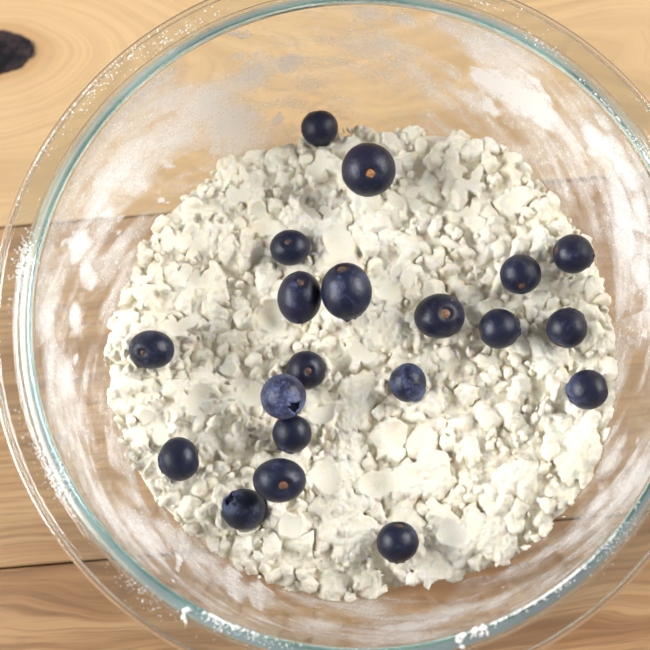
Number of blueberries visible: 20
